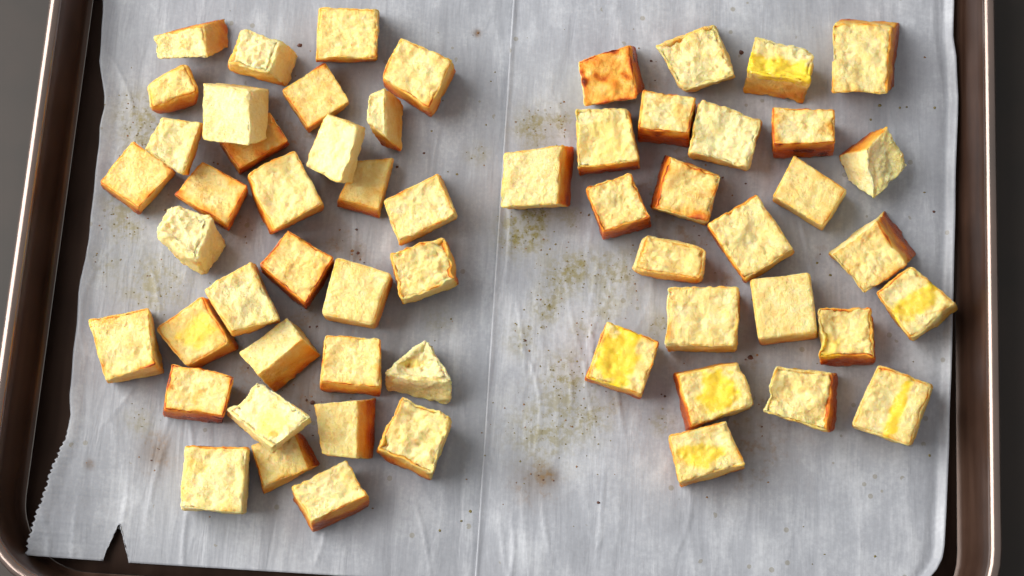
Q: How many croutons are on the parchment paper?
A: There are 58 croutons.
